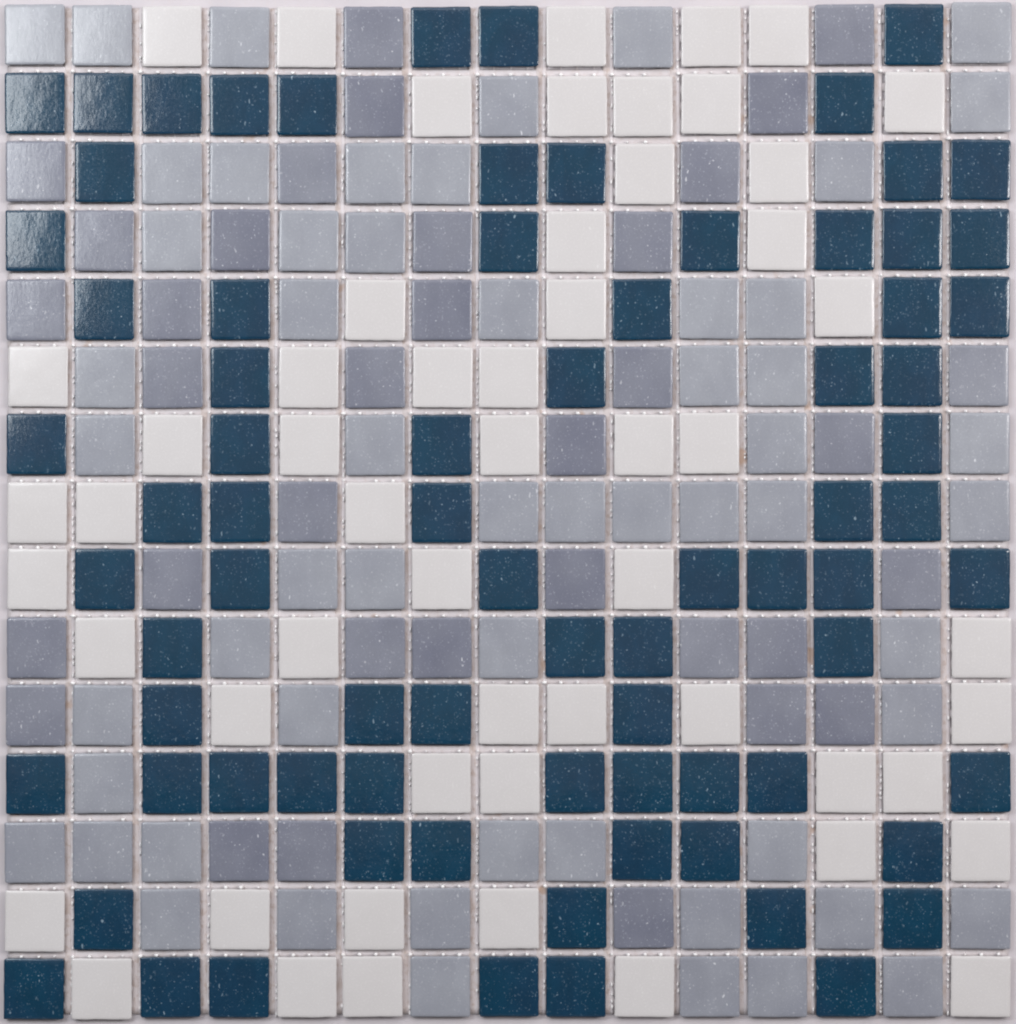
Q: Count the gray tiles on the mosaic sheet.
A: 92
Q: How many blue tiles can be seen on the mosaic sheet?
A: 78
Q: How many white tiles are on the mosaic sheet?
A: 55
